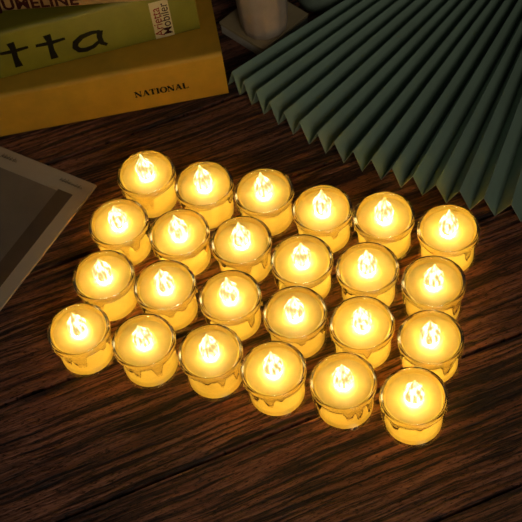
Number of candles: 24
